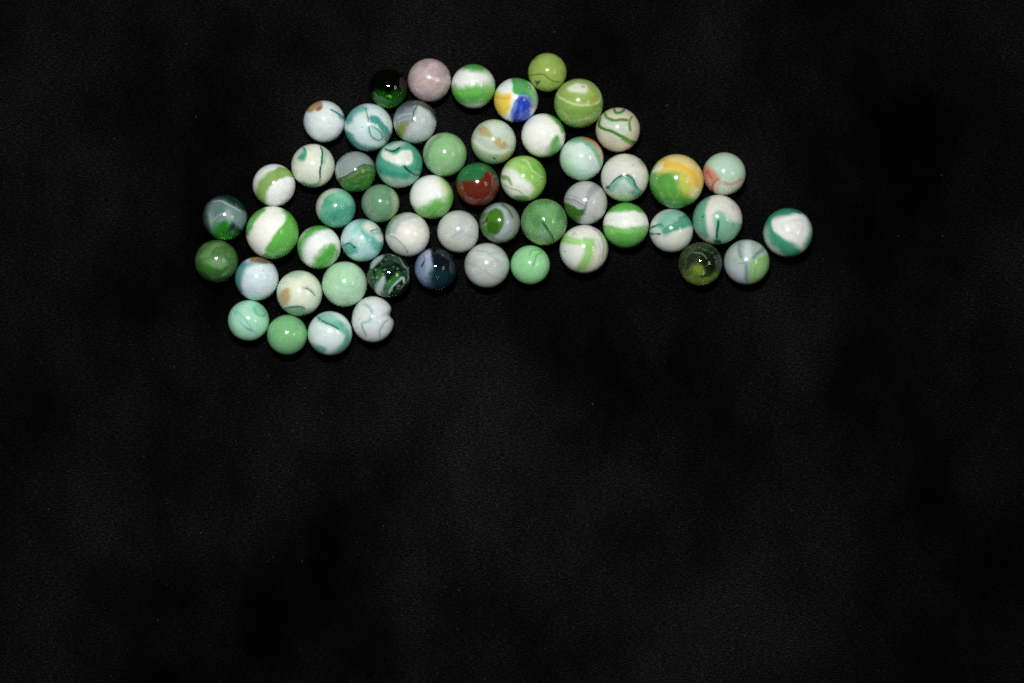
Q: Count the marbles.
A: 54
